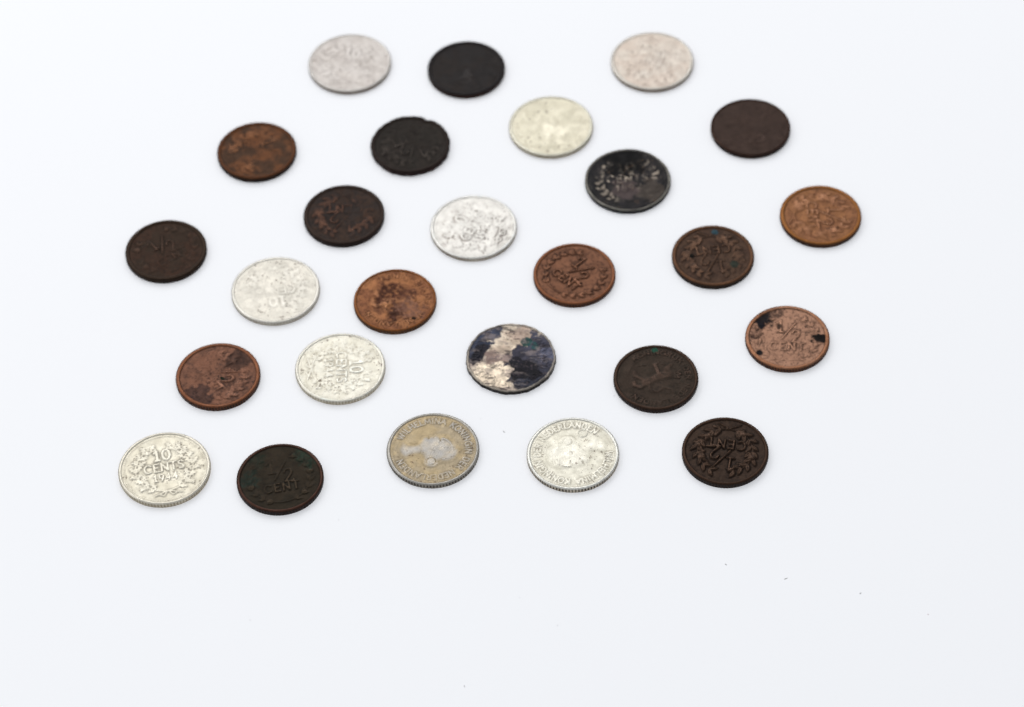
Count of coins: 26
